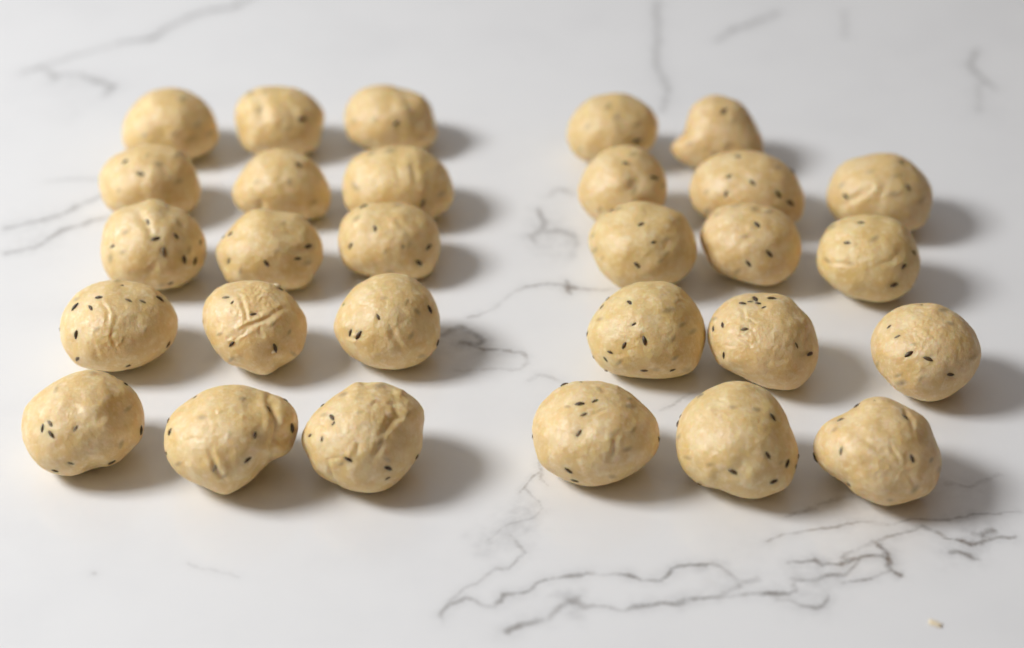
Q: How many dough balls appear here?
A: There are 29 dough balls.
